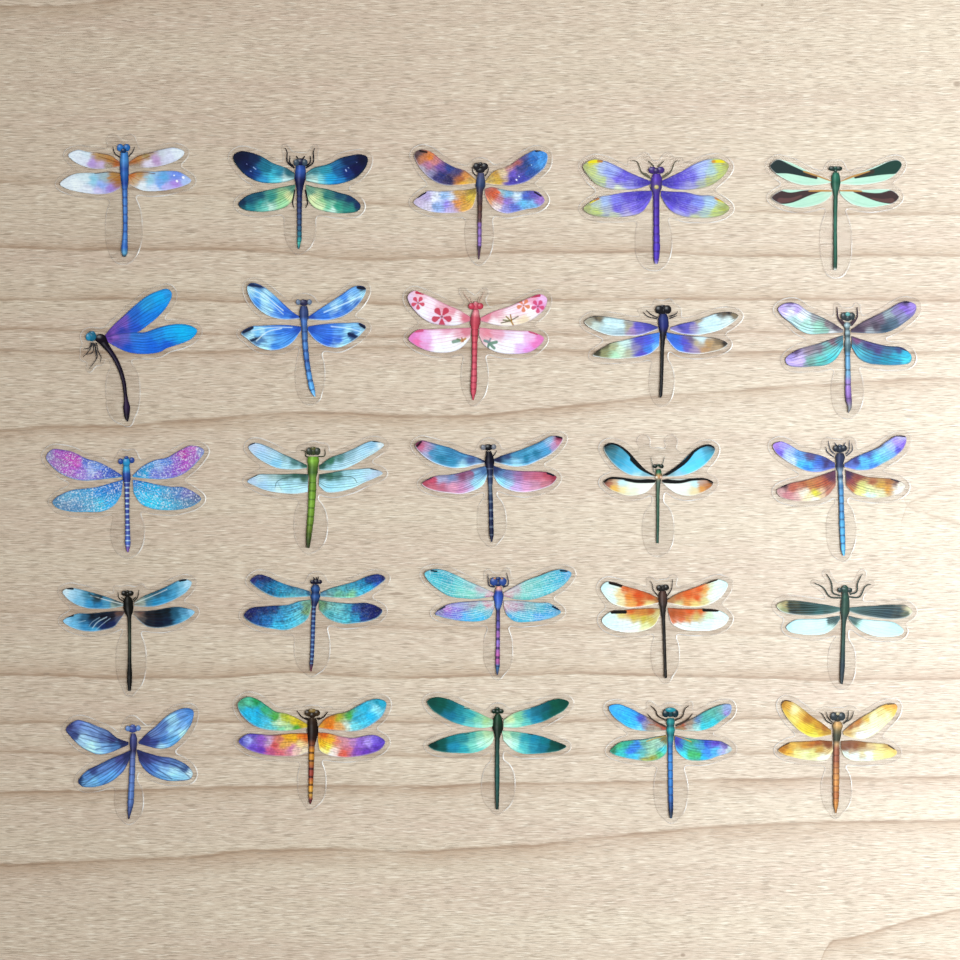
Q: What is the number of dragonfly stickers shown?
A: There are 25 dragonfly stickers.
